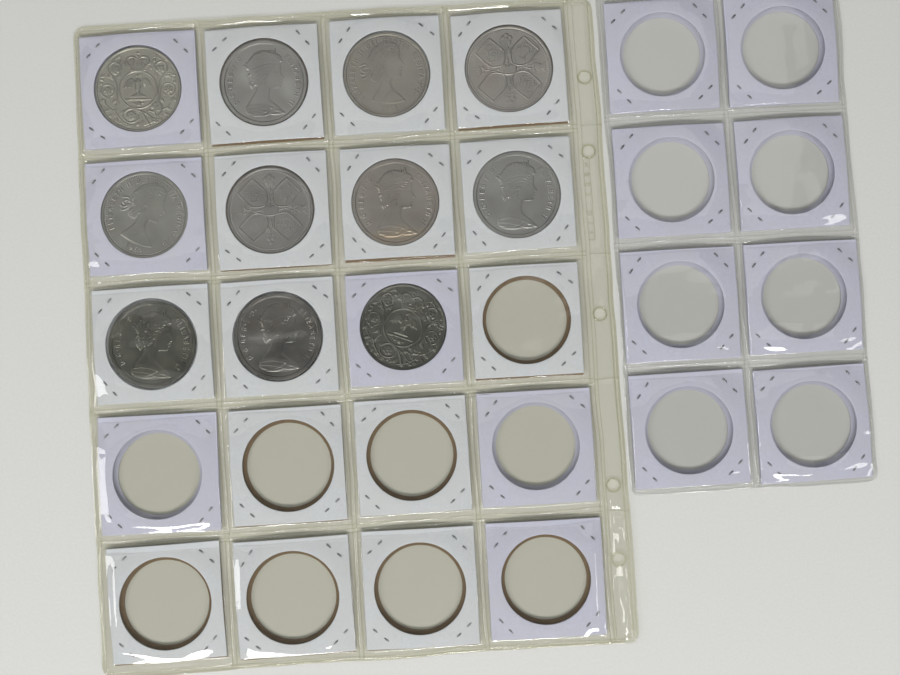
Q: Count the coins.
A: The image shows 11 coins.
